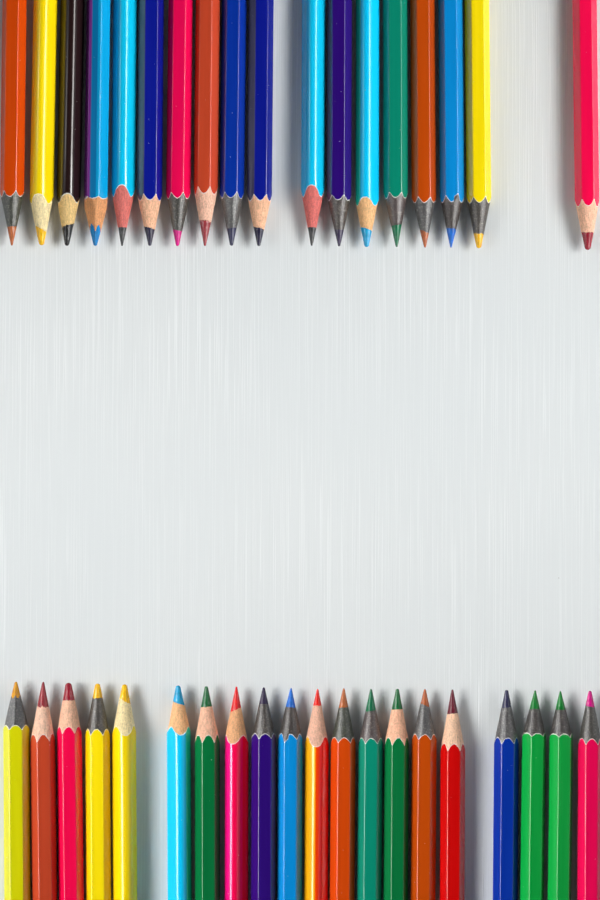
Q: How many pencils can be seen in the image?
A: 38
